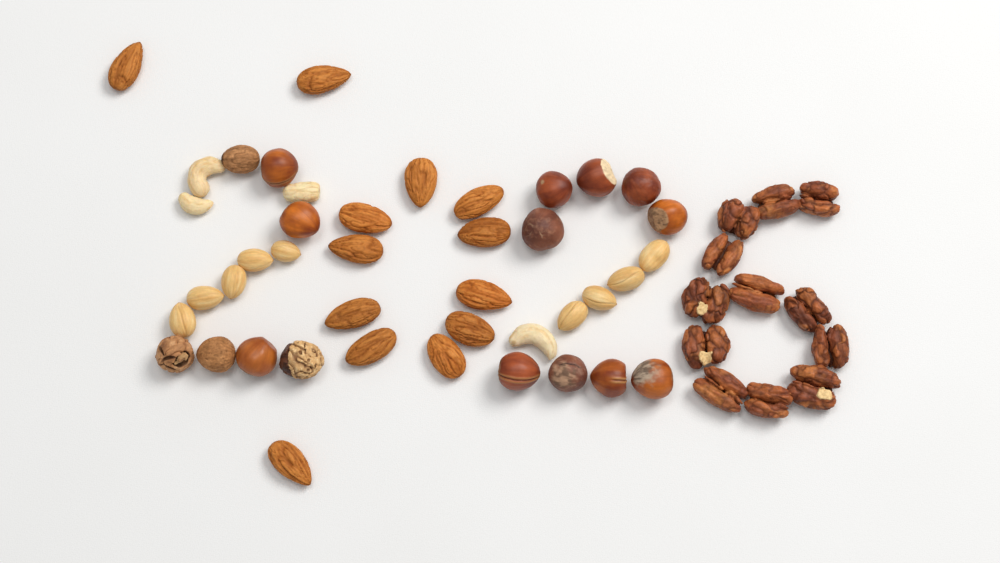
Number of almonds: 13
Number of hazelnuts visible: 12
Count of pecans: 12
